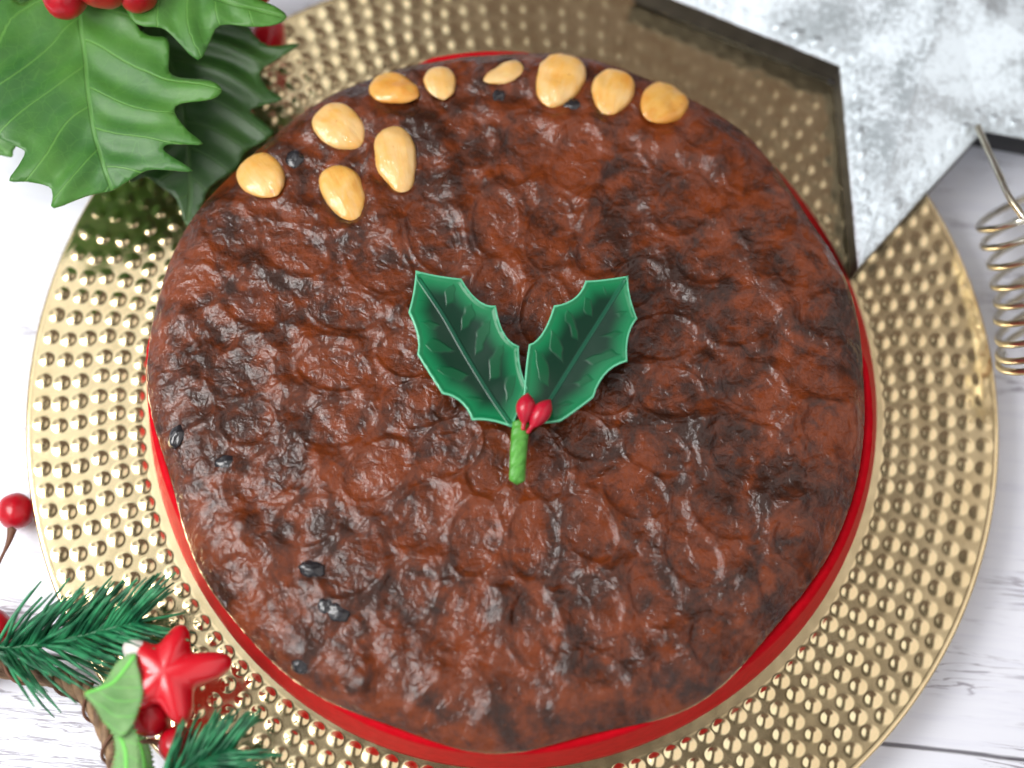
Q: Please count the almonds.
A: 10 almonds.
